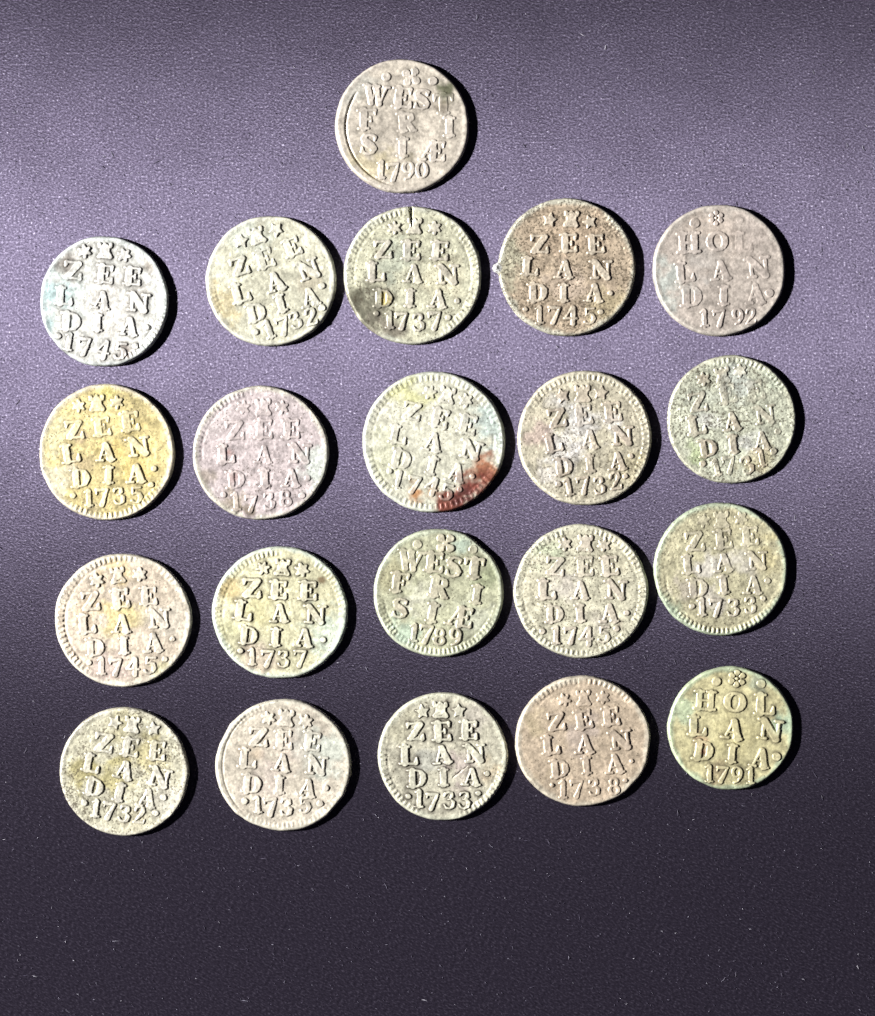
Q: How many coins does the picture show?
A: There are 21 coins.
